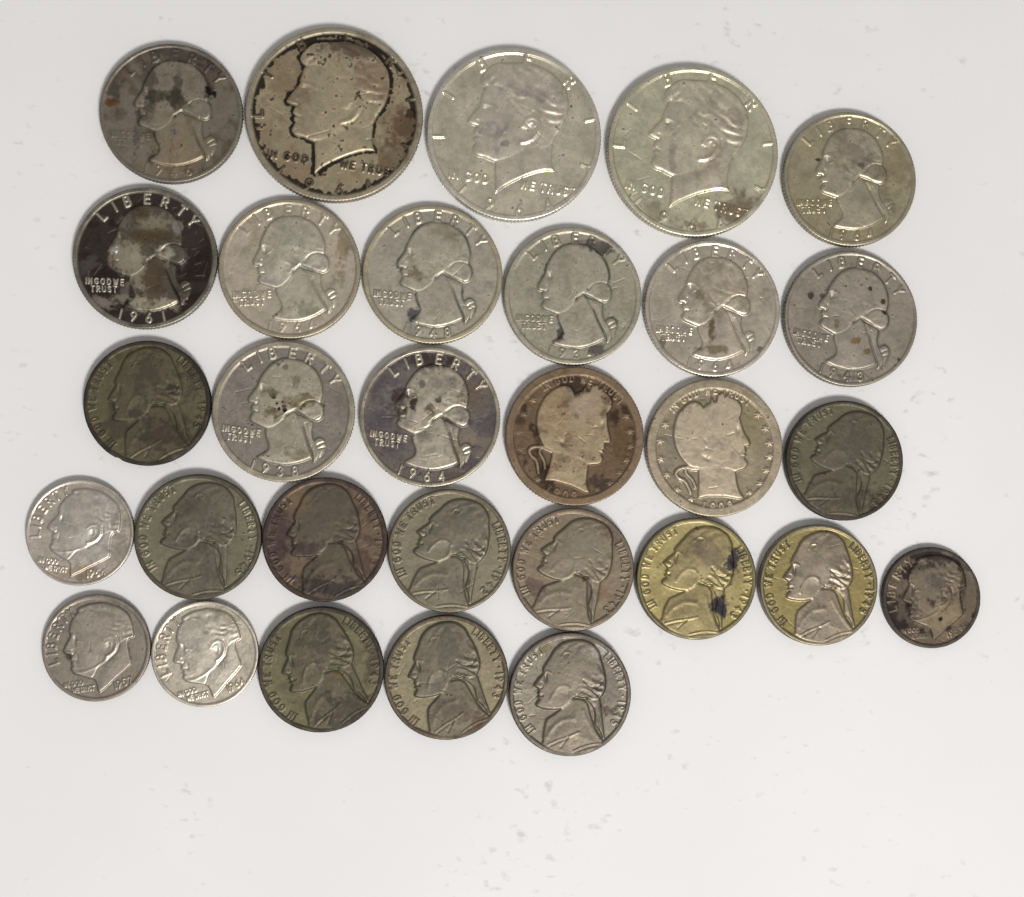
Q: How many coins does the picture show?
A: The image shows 30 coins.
